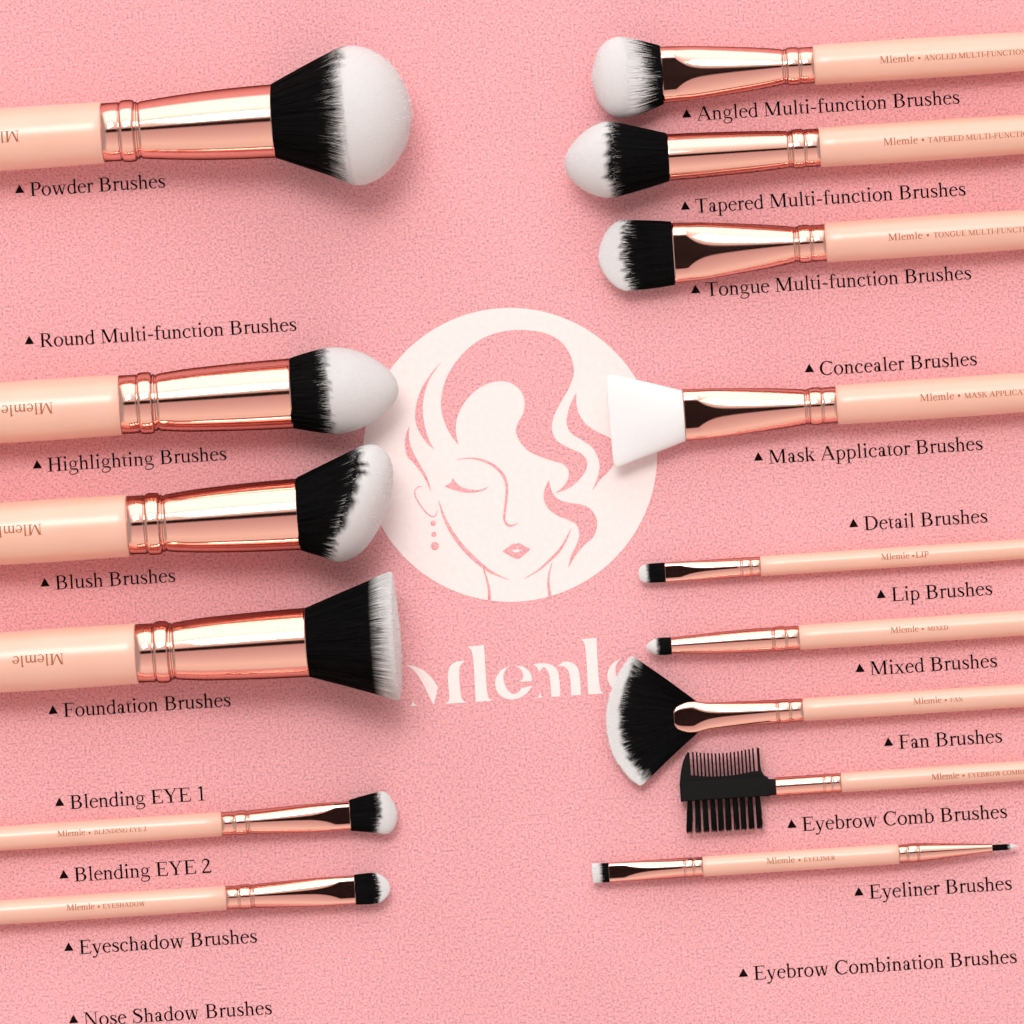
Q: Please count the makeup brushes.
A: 15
